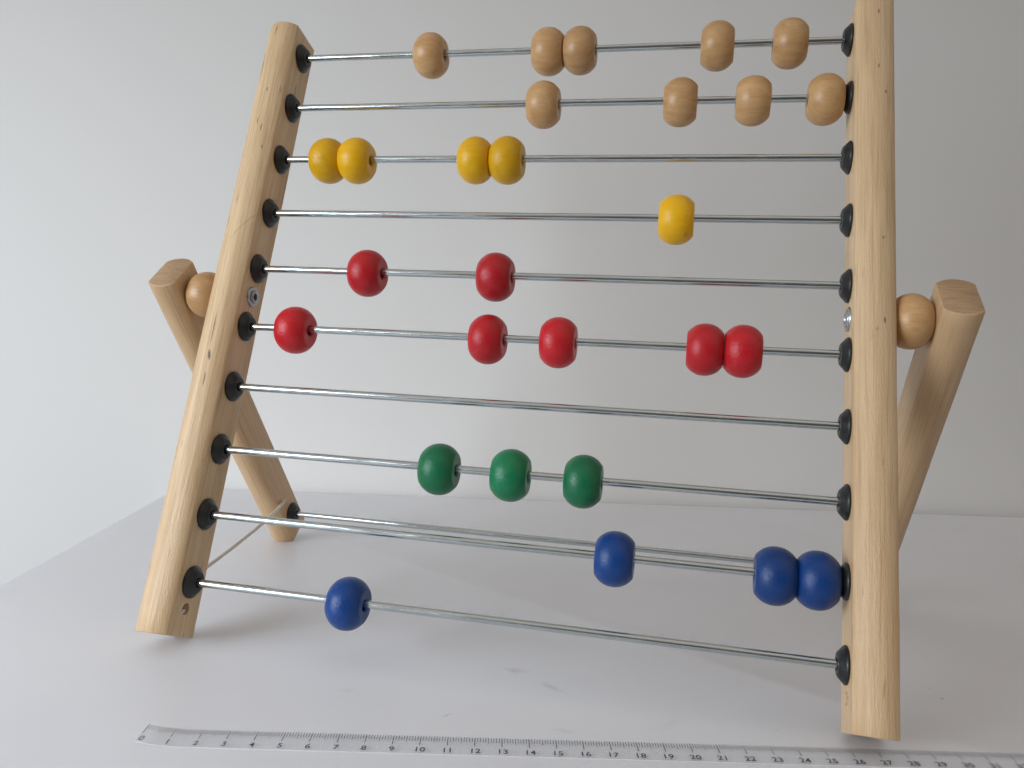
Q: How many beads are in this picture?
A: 28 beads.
